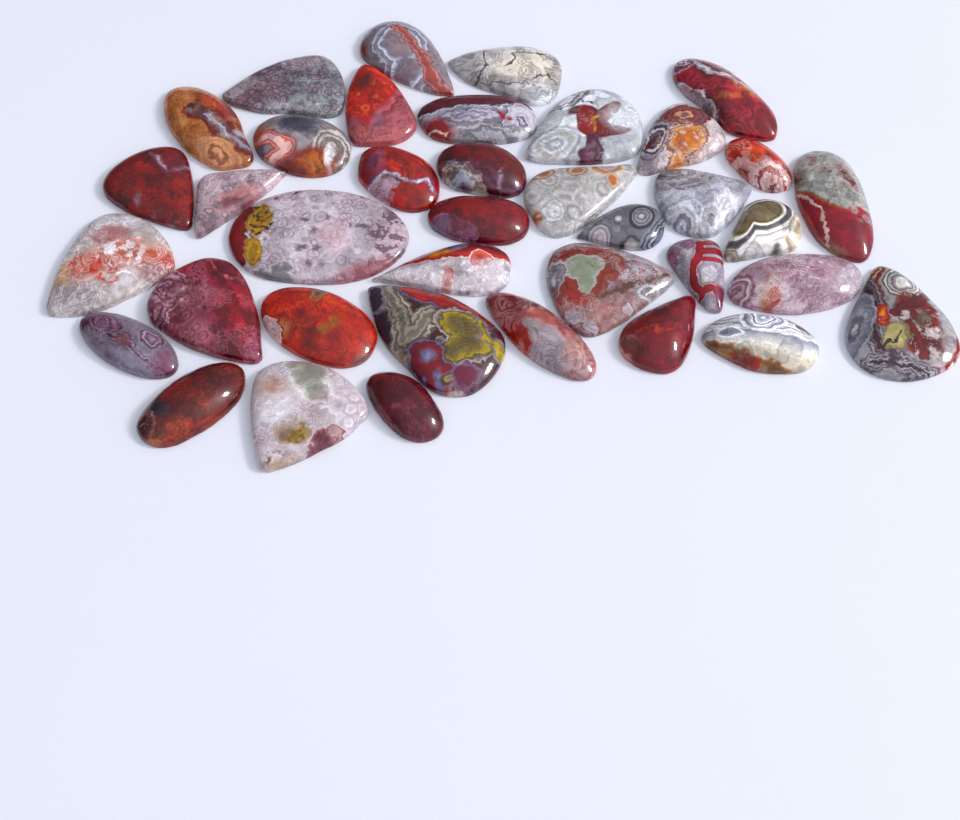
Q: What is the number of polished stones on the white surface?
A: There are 38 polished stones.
